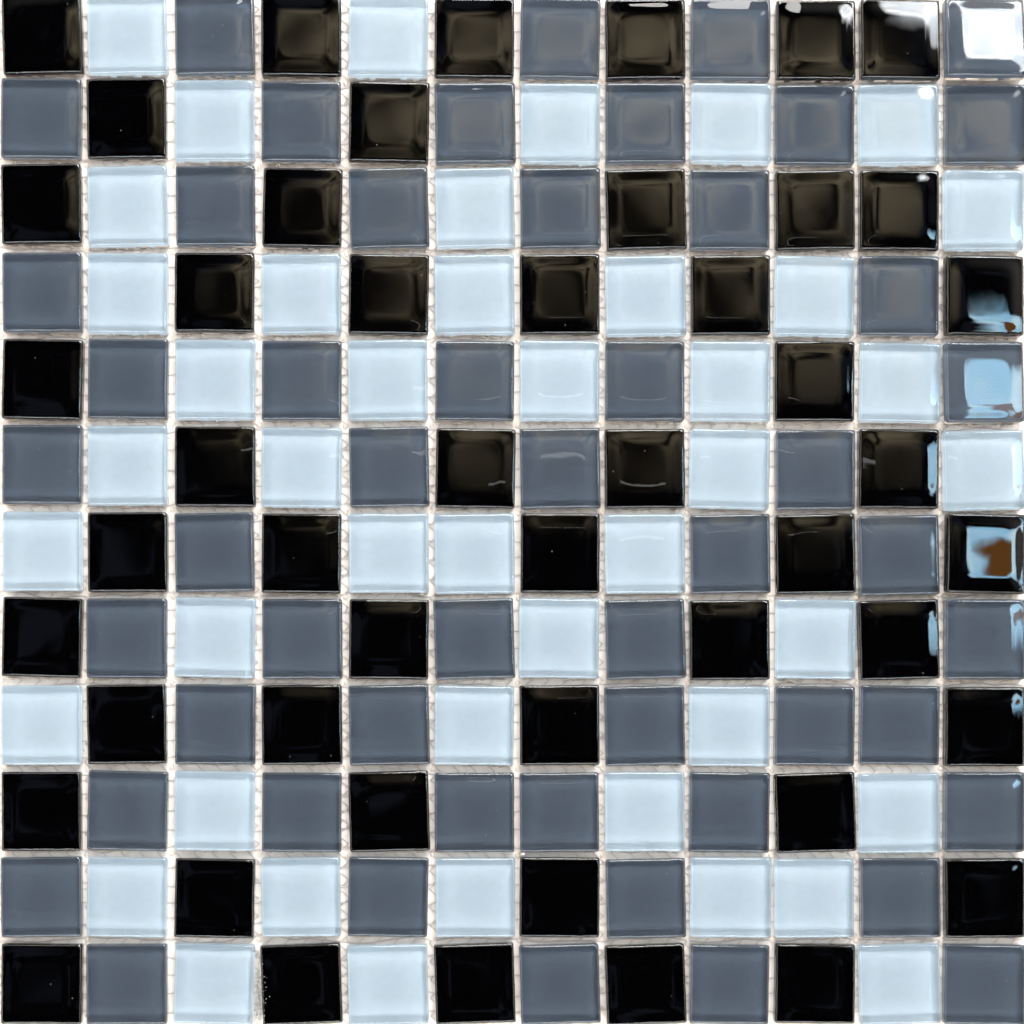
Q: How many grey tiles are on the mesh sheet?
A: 52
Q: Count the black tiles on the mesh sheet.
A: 48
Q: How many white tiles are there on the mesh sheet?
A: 44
